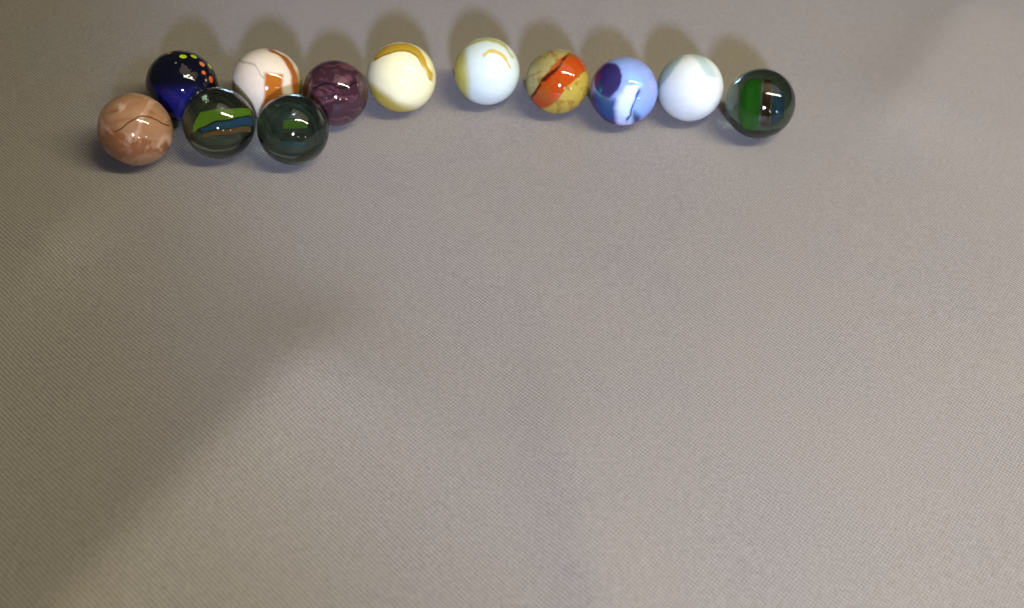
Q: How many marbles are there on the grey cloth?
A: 12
